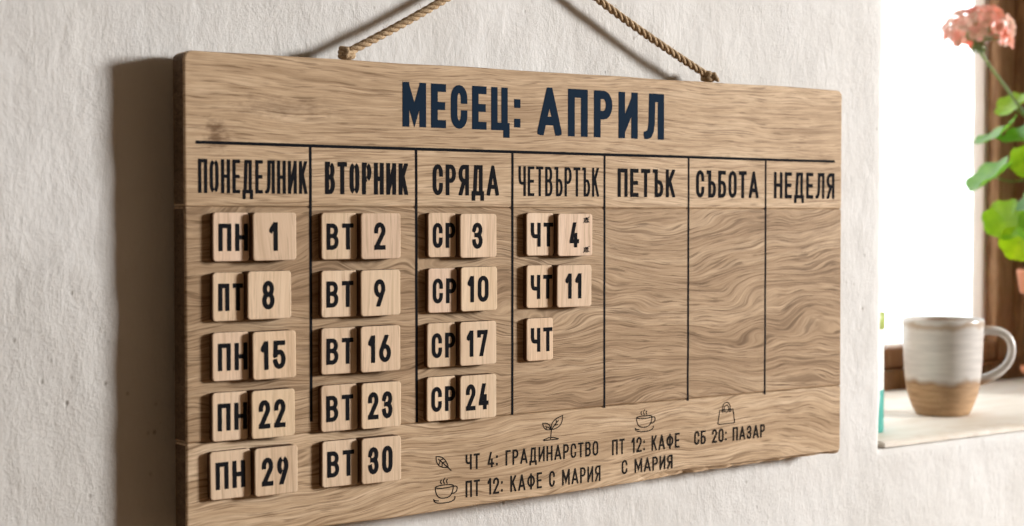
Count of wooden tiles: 33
